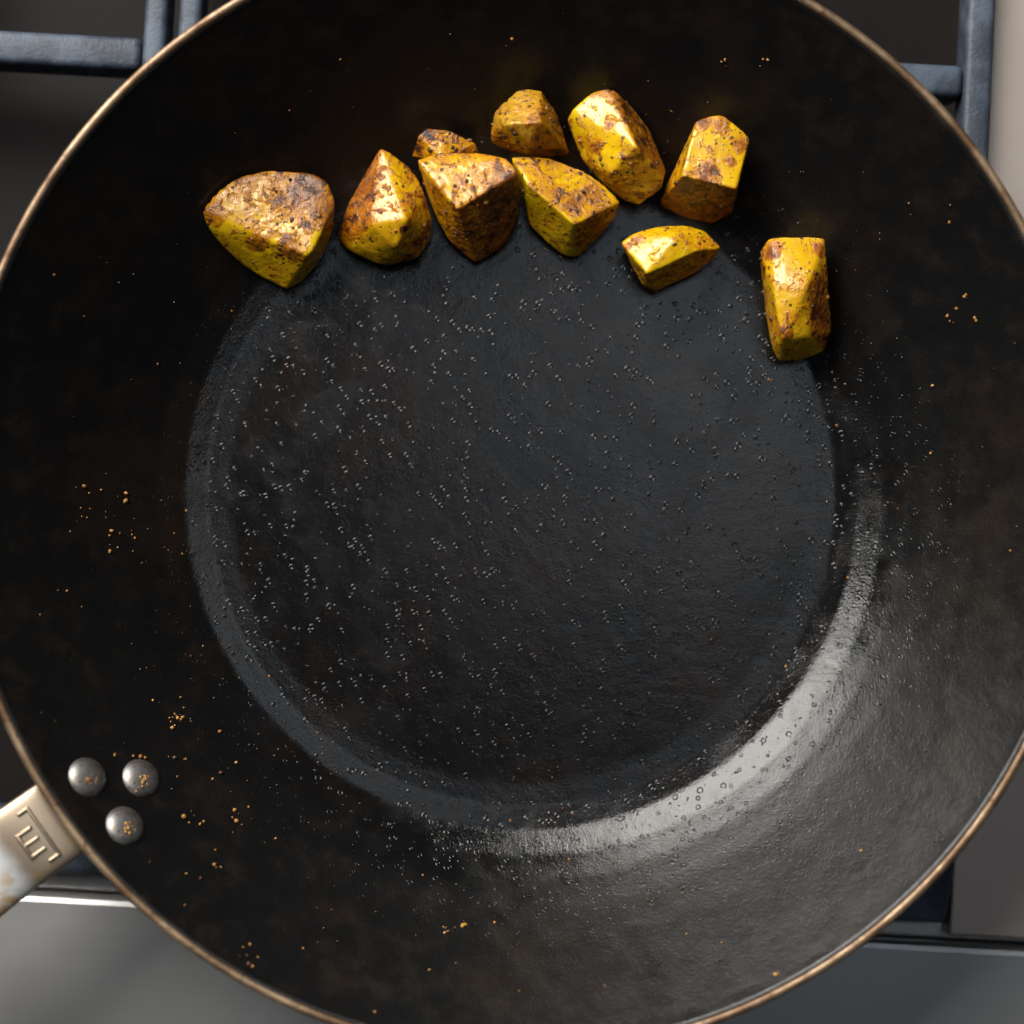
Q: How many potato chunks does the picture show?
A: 10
